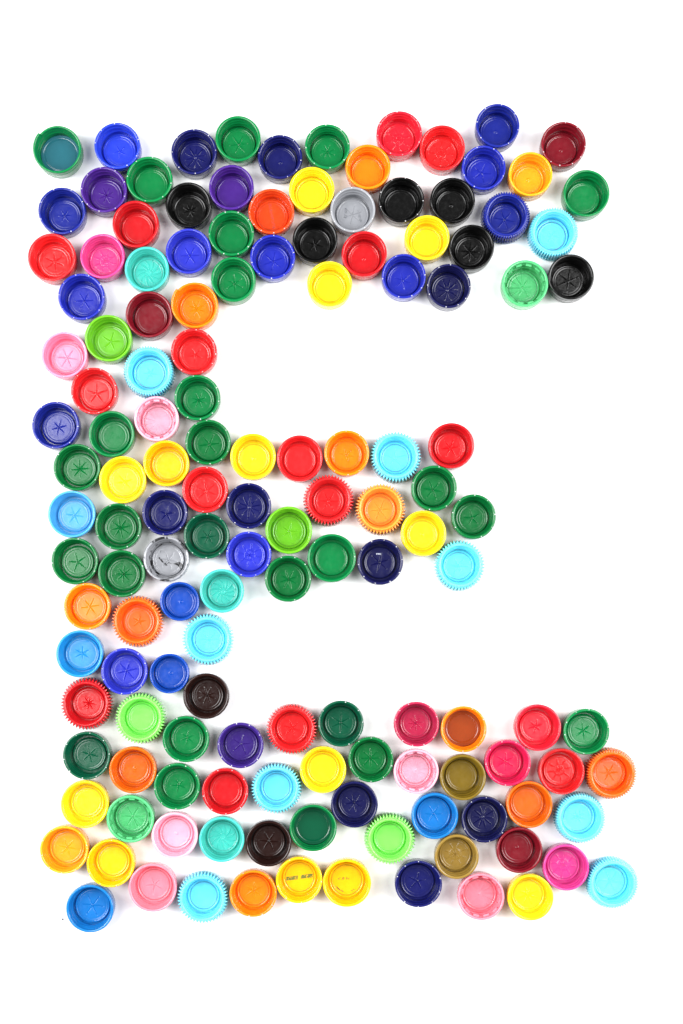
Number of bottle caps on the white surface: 142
